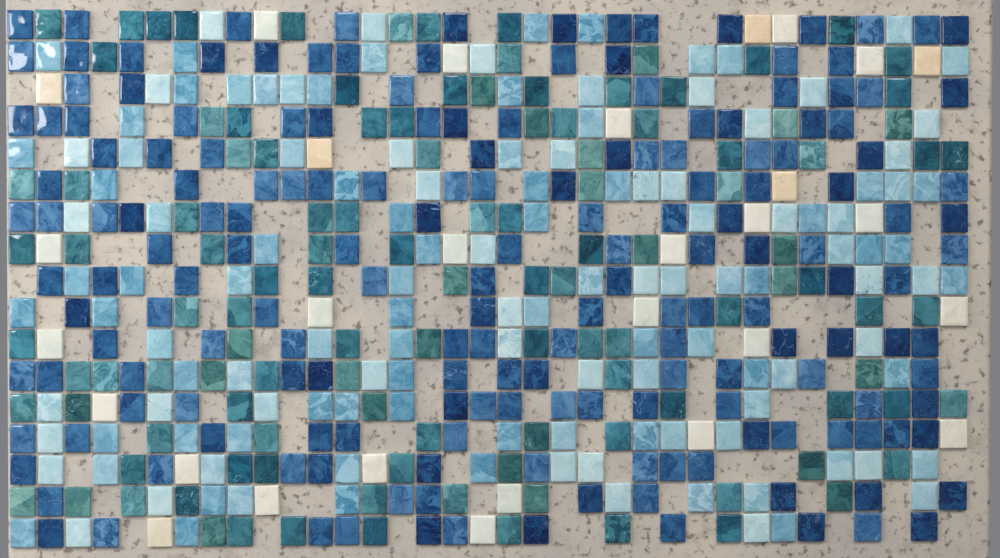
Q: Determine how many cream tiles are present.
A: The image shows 29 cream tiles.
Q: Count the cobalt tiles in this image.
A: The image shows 180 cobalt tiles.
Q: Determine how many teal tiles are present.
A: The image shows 118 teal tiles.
